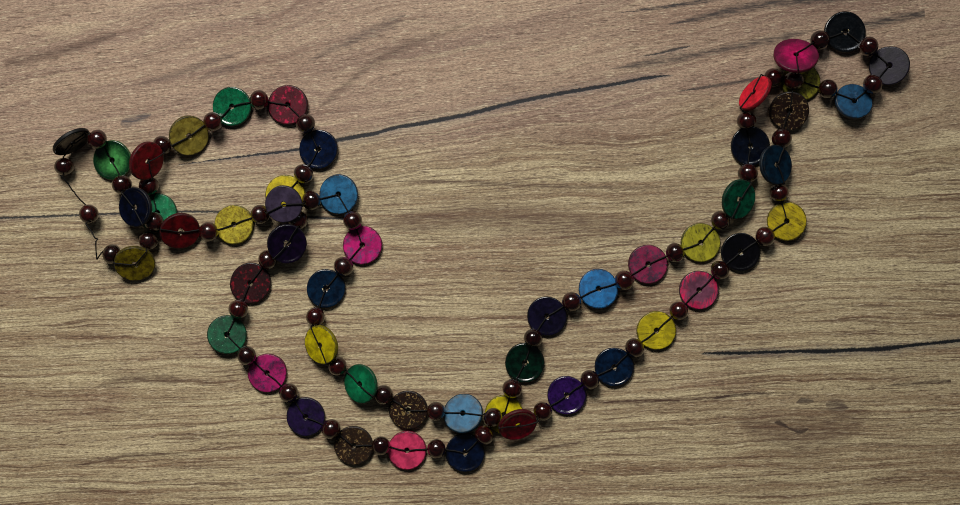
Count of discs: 52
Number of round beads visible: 54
